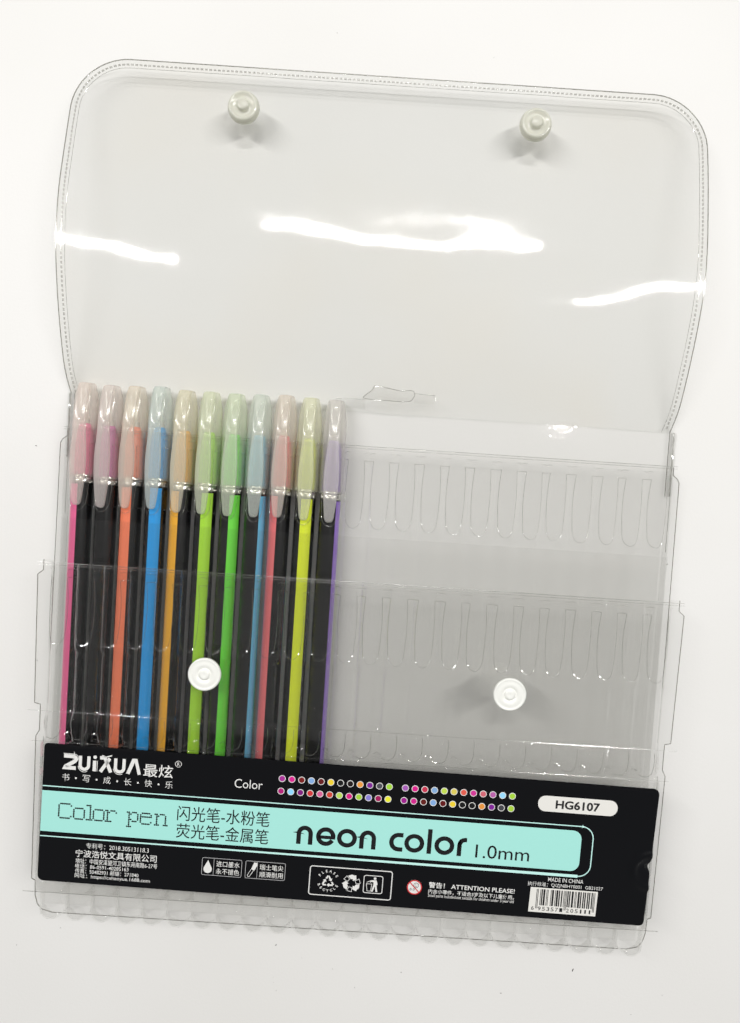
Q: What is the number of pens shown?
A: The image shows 11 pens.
